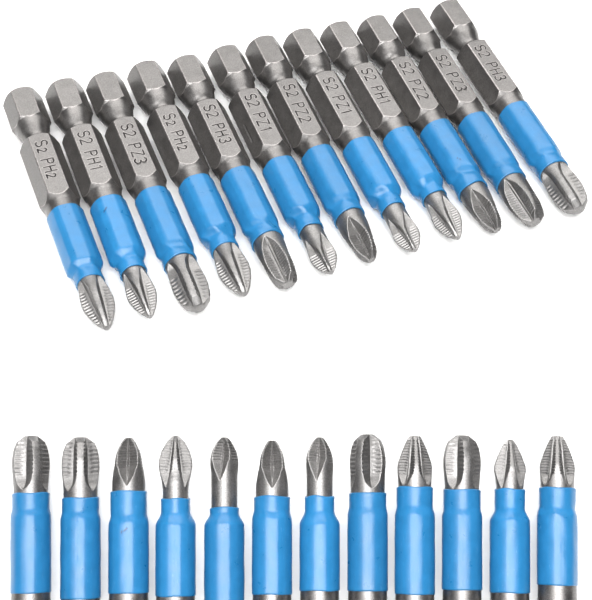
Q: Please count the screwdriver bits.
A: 24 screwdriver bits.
